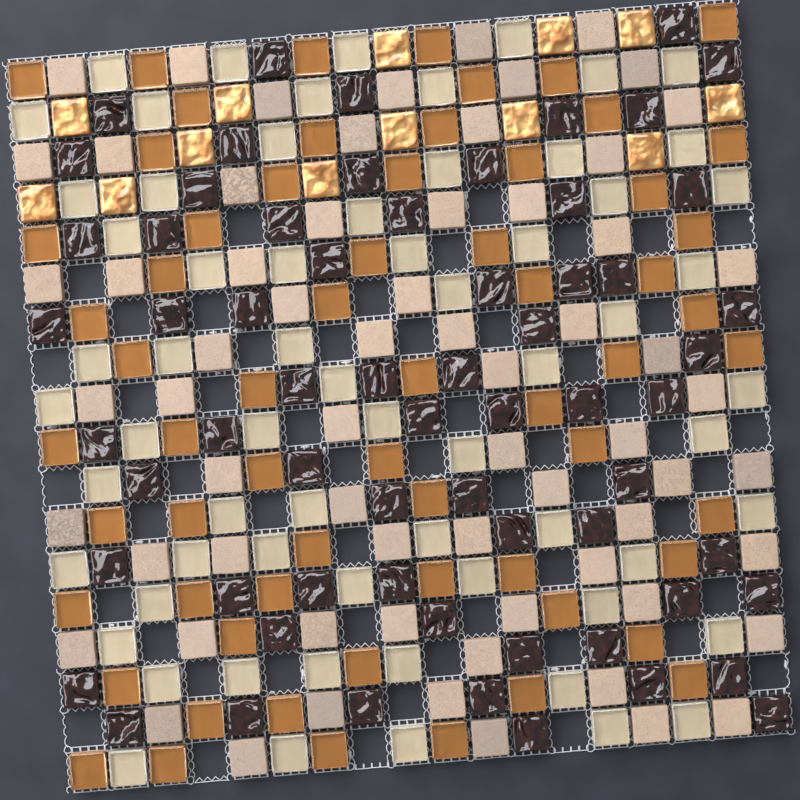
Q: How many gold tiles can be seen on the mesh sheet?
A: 13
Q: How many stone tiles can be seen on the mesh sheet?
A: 66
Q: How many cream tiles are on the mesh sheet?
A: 65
